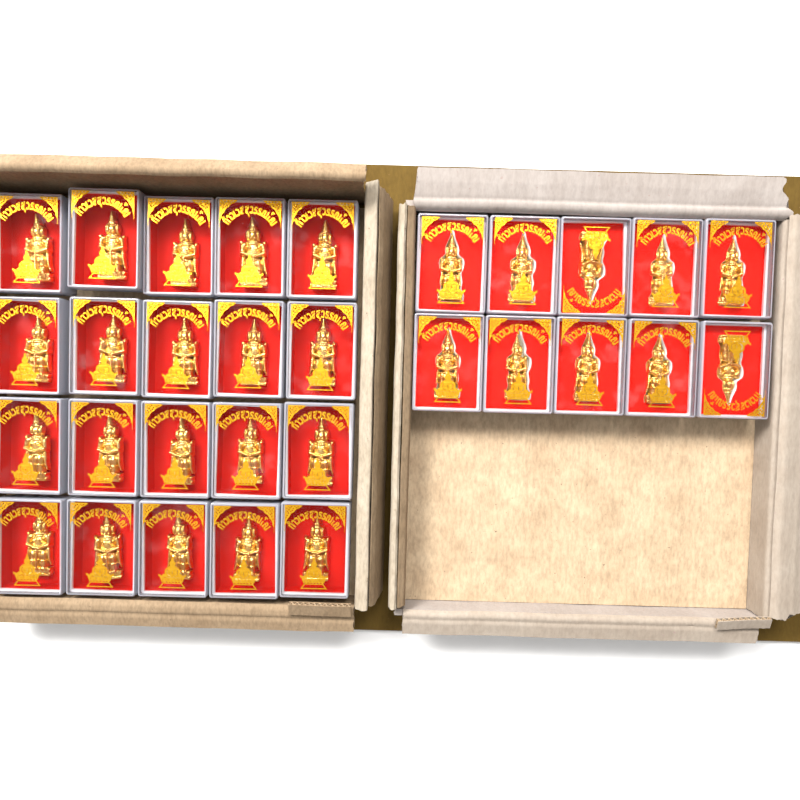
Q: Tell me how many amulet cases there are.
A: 30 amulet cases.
